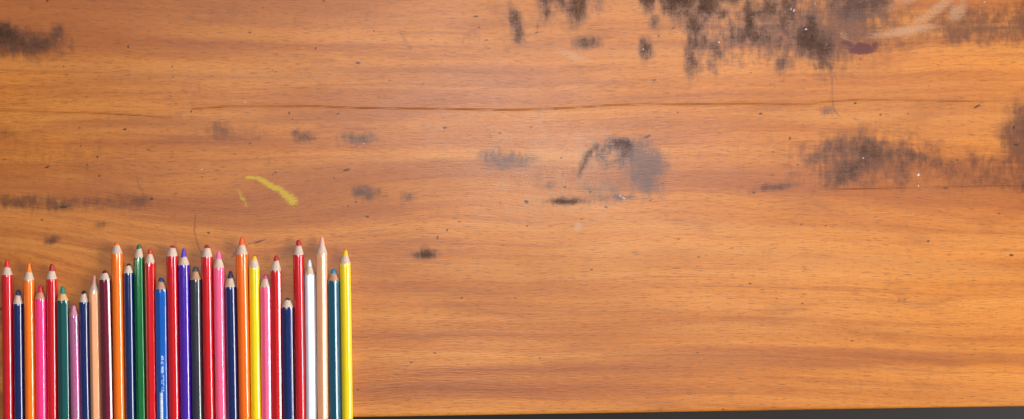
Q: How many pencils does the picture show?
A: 31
